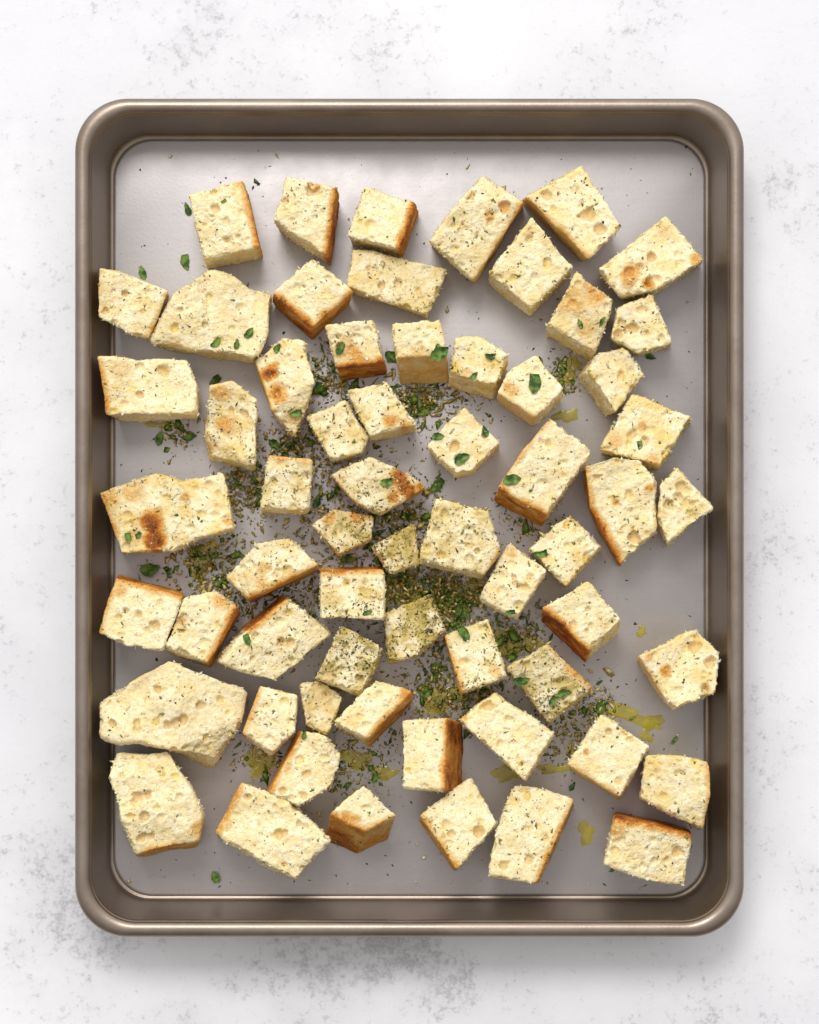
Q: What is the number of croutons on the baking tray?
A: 62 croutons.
